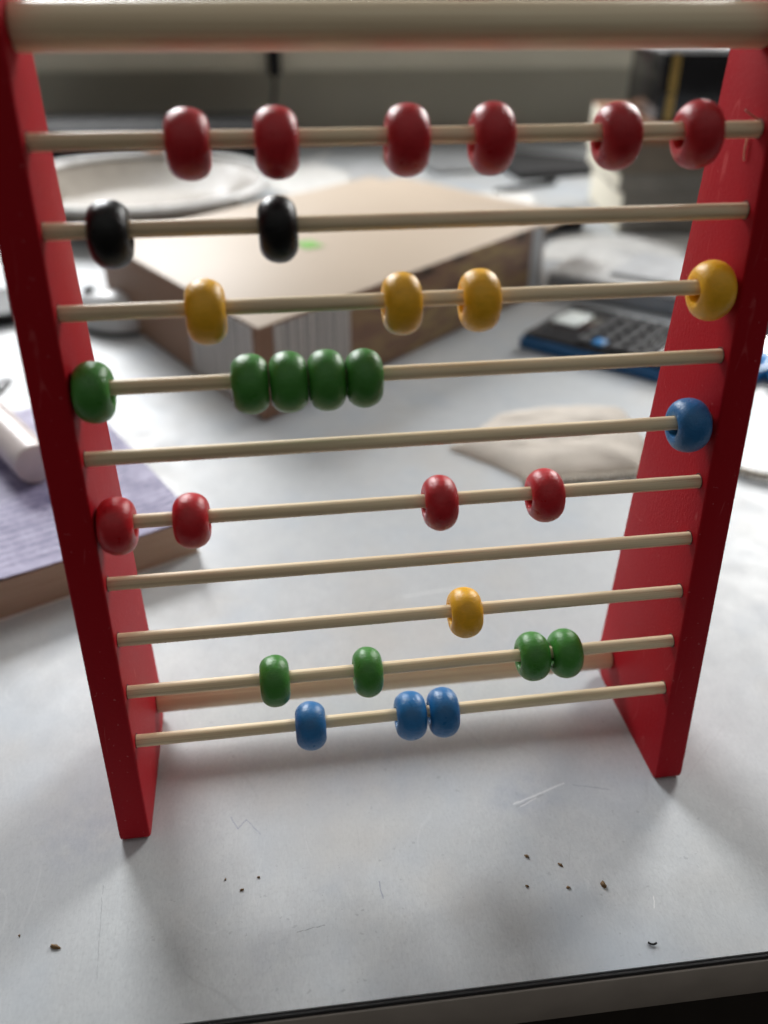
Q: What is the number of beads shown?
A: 30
